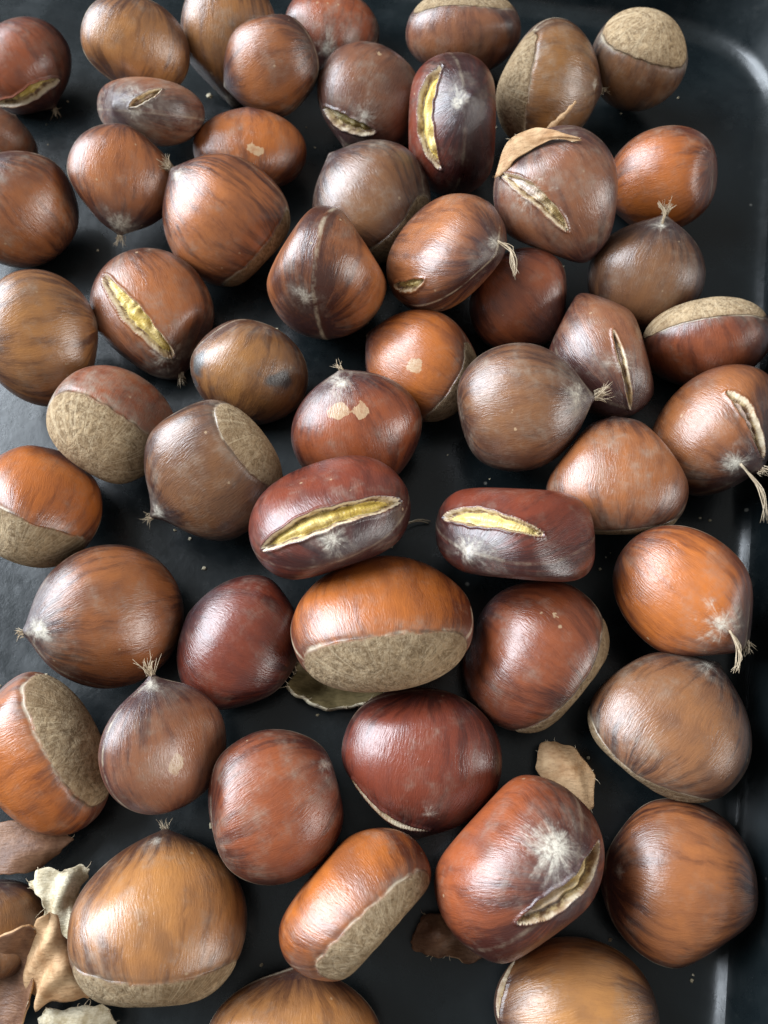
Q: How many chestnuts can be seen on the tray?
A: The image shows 55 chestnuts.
